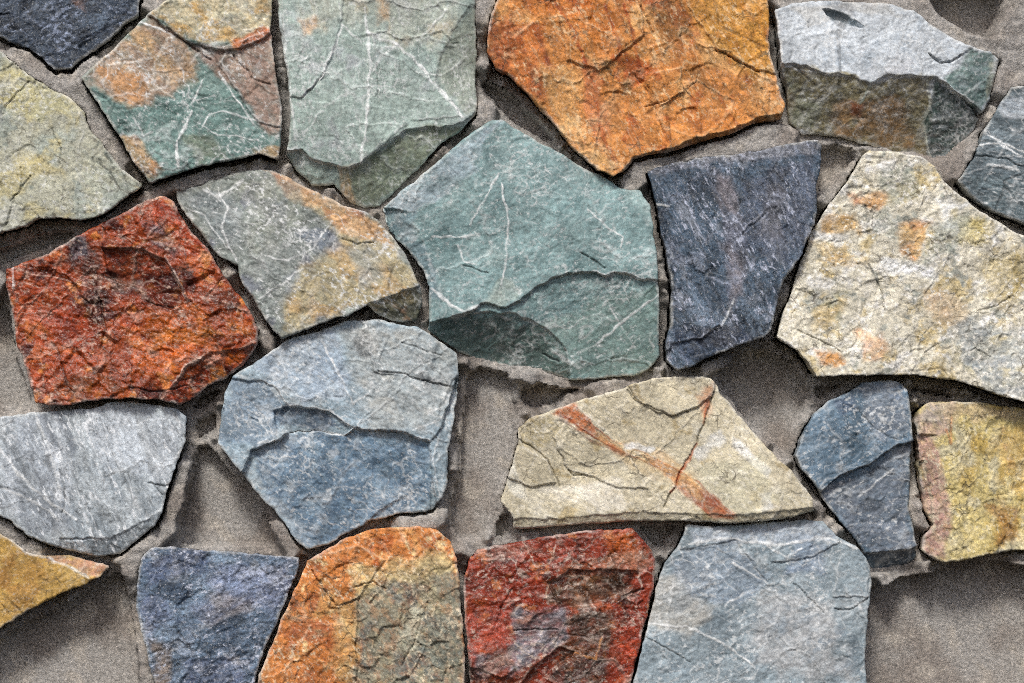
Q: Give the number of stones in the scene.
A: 22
